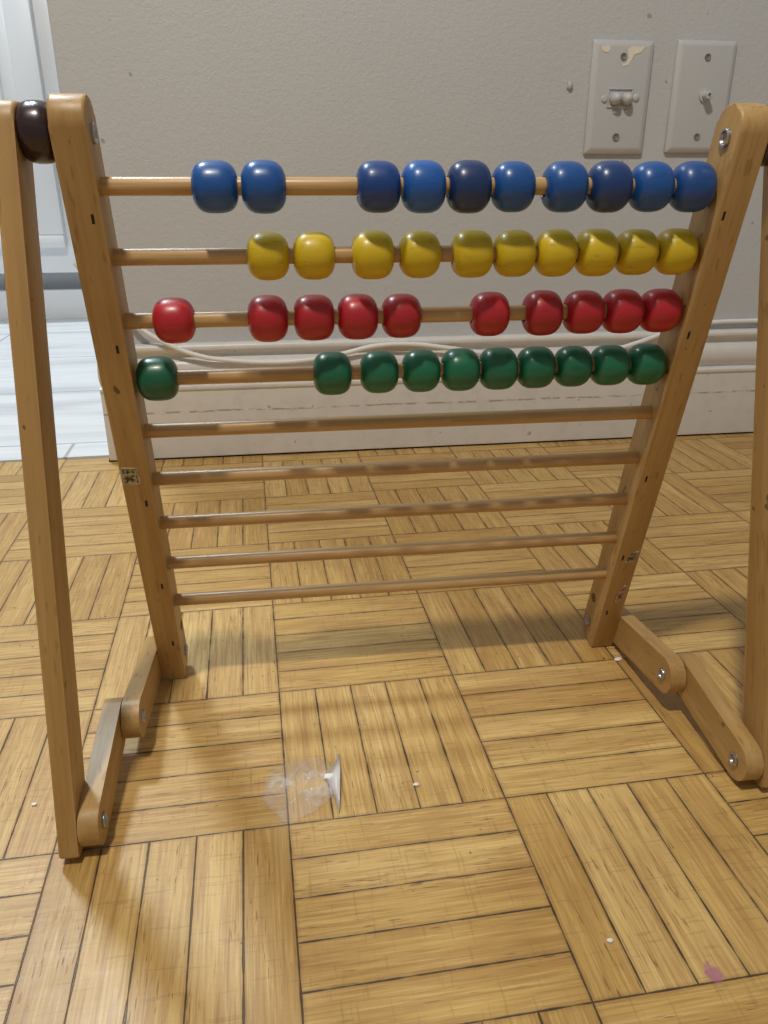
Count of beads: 40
